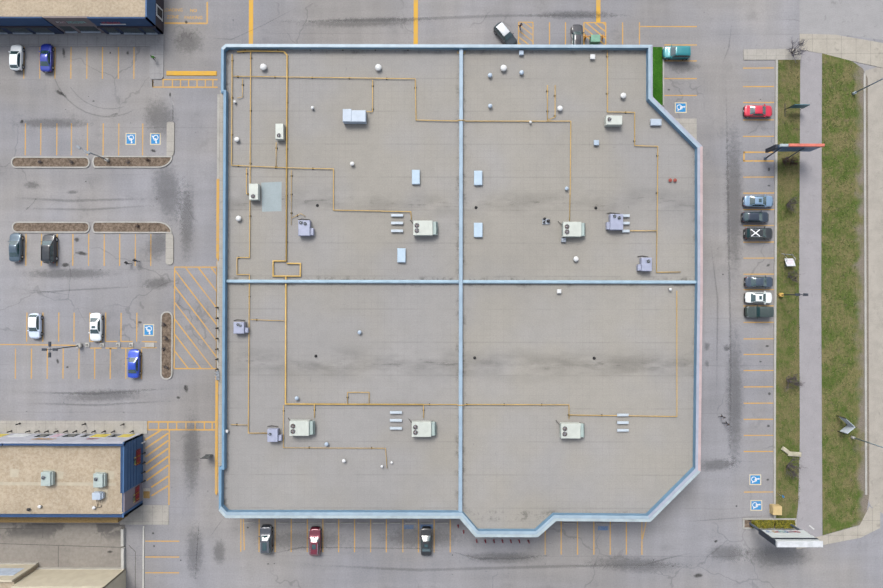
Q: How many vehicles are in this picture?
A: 20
